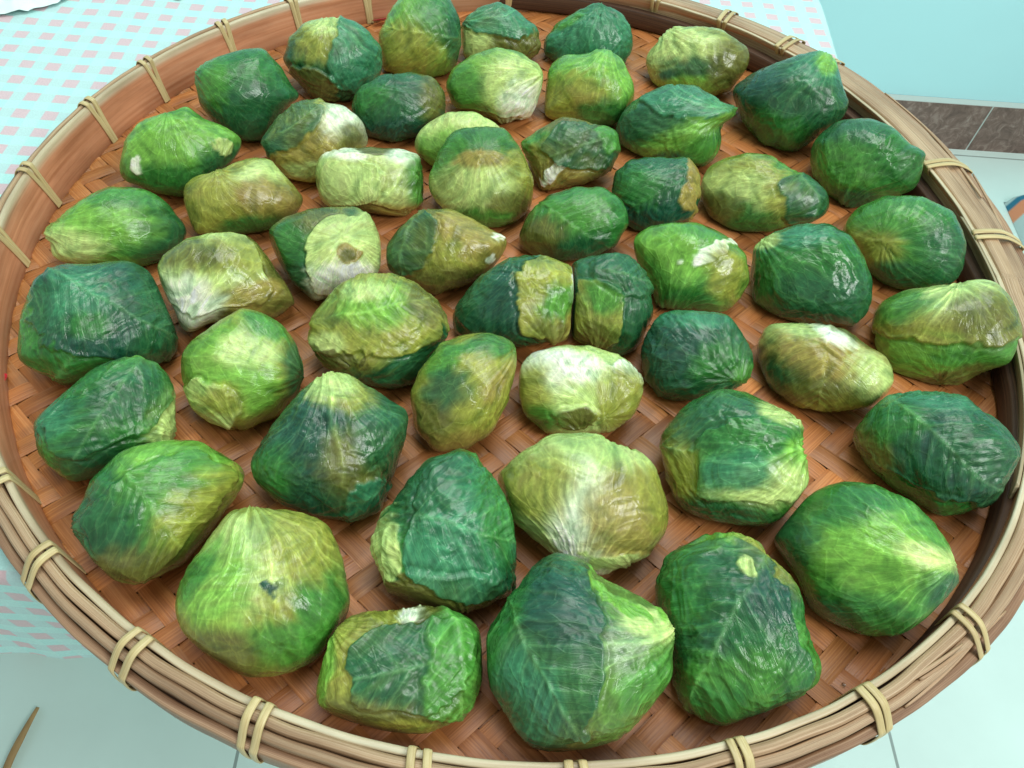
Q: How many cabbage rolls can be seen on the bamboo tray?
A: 51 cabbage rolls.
